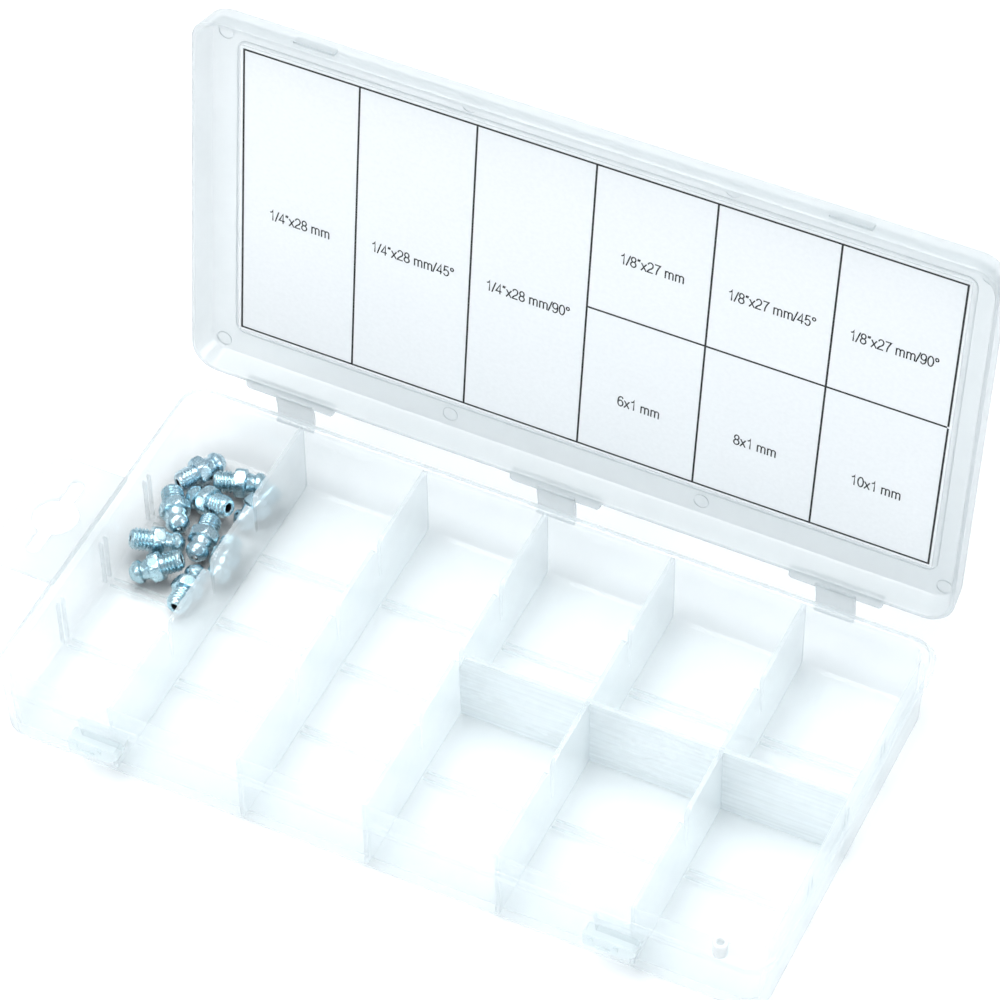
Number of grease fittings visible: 10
